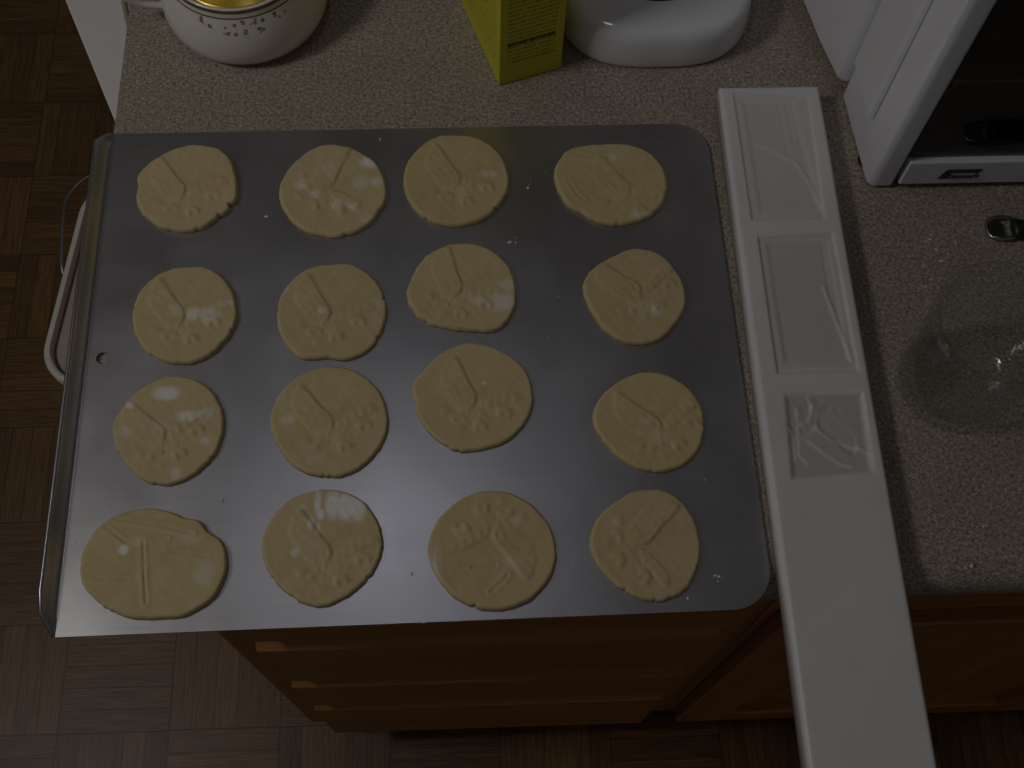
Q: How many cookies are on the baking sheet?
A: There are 16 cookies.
